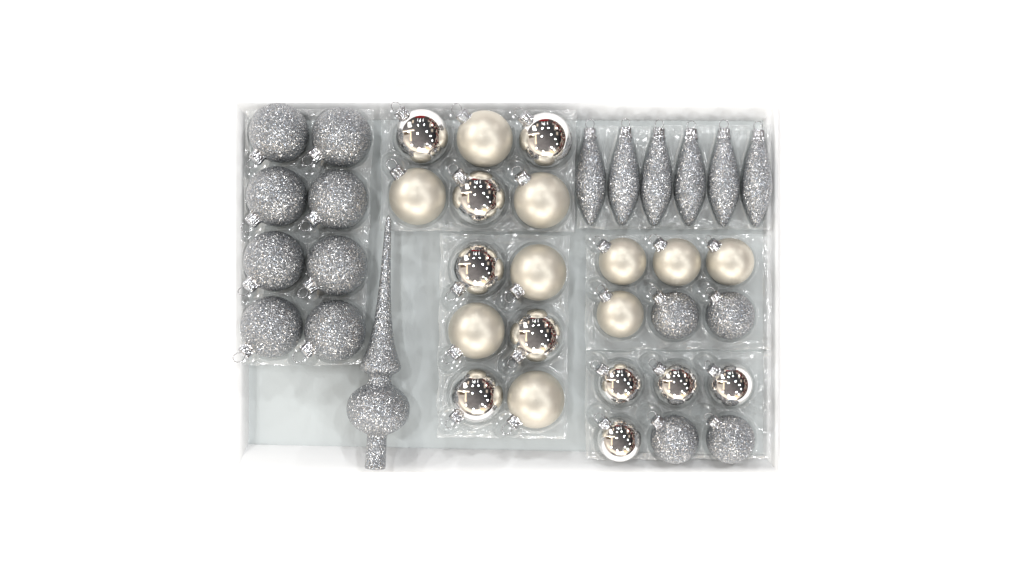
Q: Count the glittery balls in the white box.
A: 12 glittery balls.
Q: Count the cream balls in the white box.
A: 10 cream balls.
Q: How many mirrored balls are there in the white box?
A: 10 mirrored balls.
